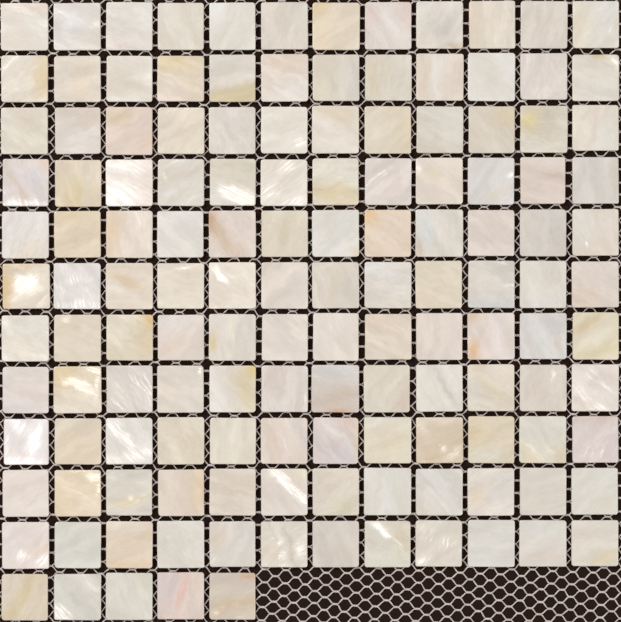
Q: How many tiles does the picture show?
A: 137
